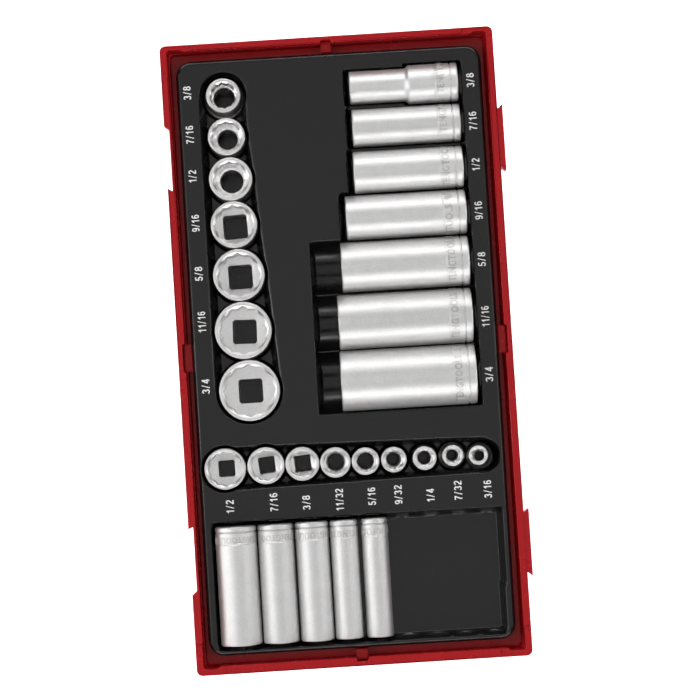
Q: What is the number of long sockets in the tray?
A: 12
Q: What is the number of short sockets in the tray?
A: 16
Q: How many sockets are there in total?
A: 28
